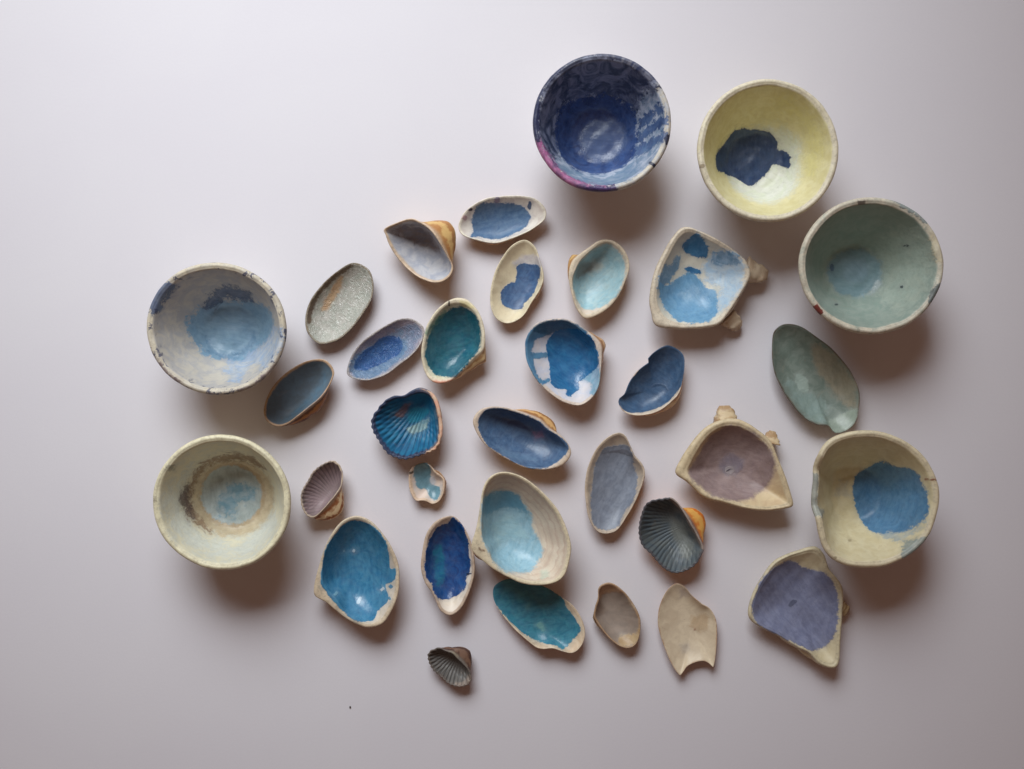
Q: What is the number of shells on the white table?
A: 24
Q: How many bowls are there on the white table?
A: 6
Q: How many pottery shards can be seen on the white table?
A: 3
